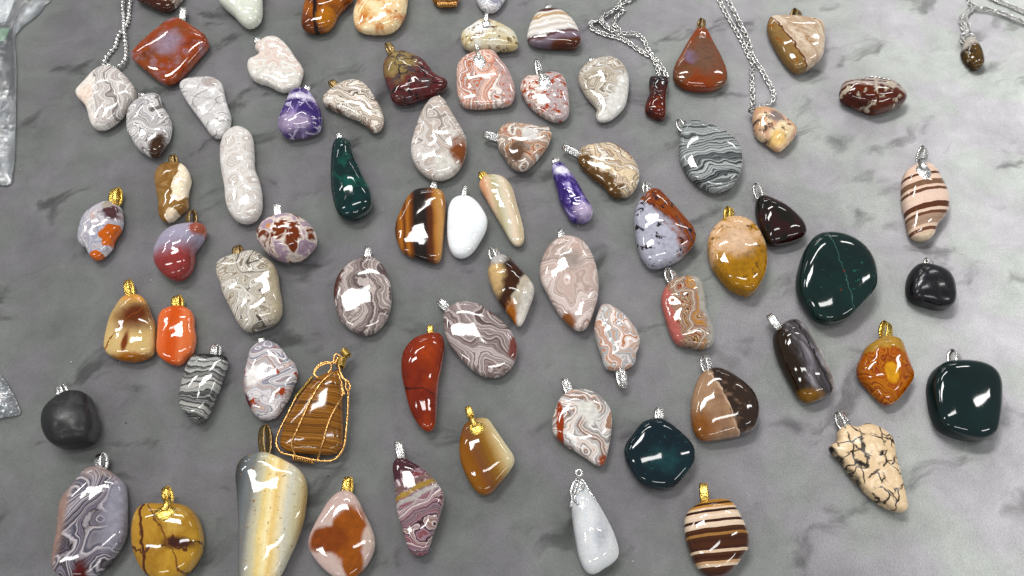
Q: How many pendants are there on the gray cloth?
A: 74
